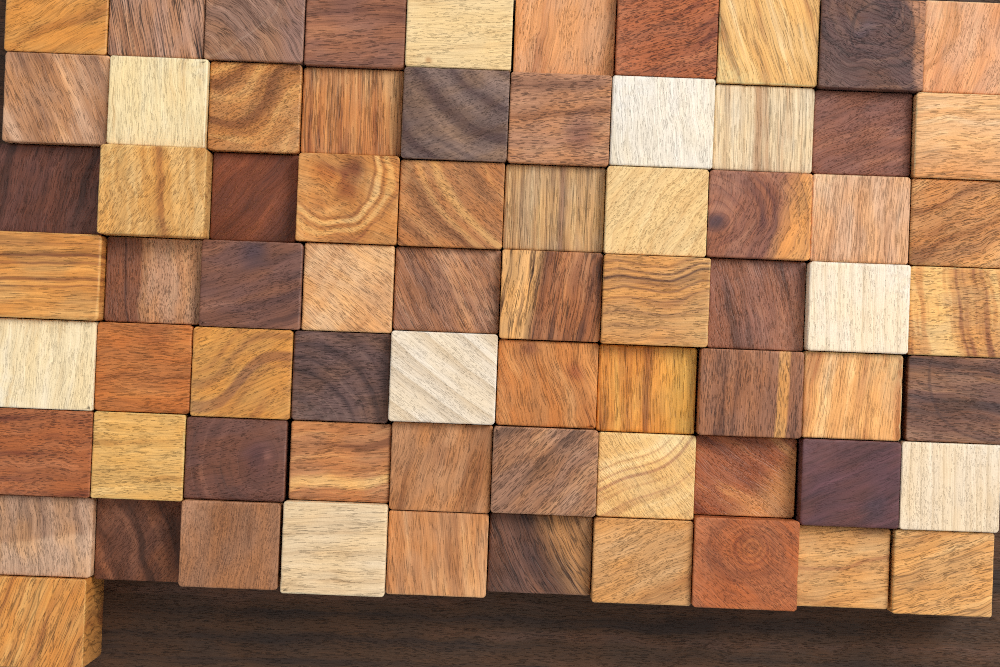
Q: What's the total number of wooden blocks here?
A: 71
